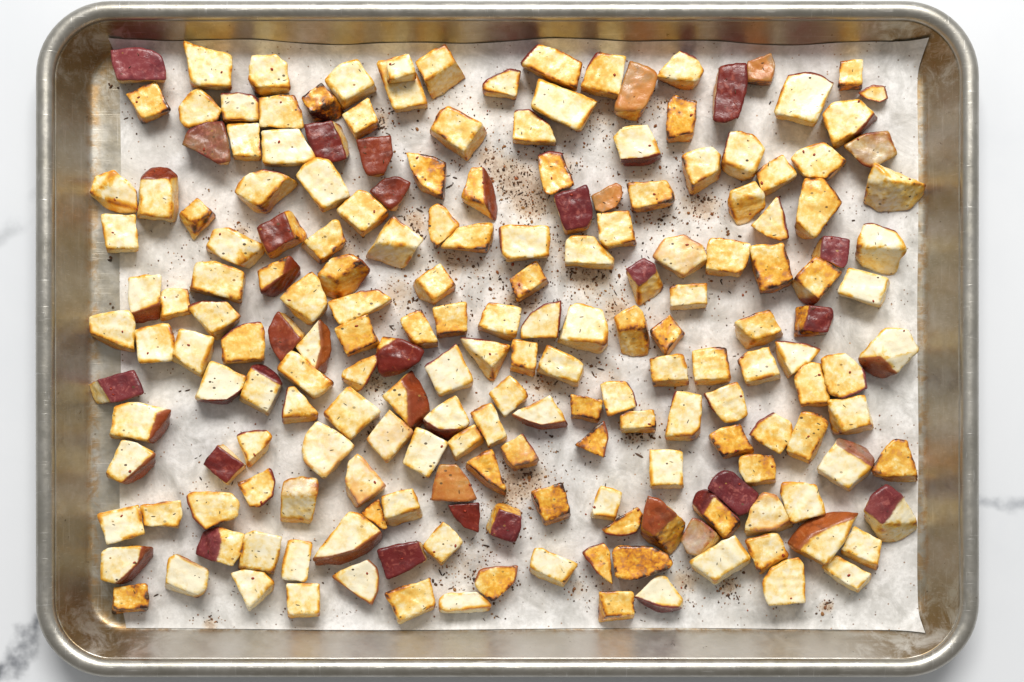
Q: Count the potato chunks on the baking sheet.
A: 196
